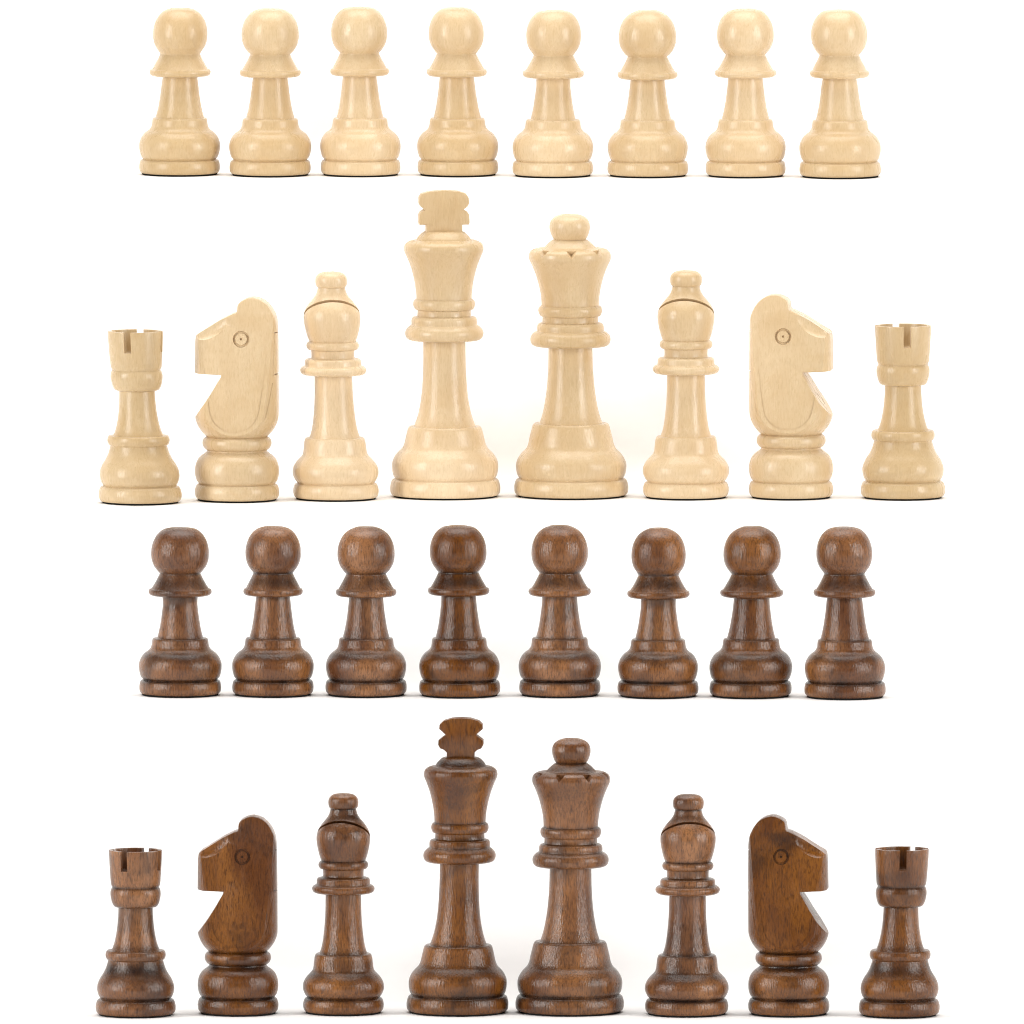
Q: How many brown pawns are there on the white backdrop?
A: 8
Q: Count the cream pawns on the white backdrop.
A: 8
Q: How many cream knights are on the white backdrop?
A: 2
